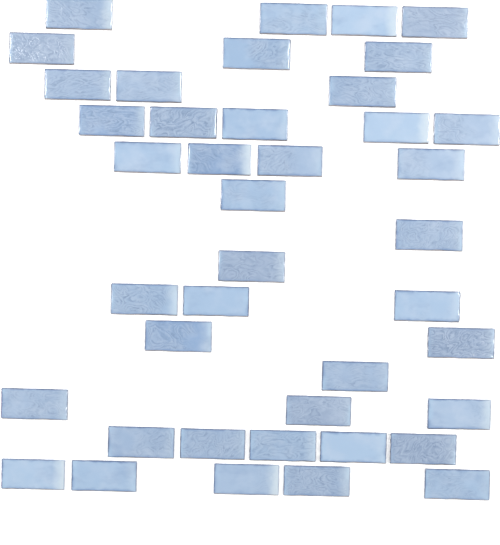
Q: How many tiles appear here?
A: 41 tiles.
